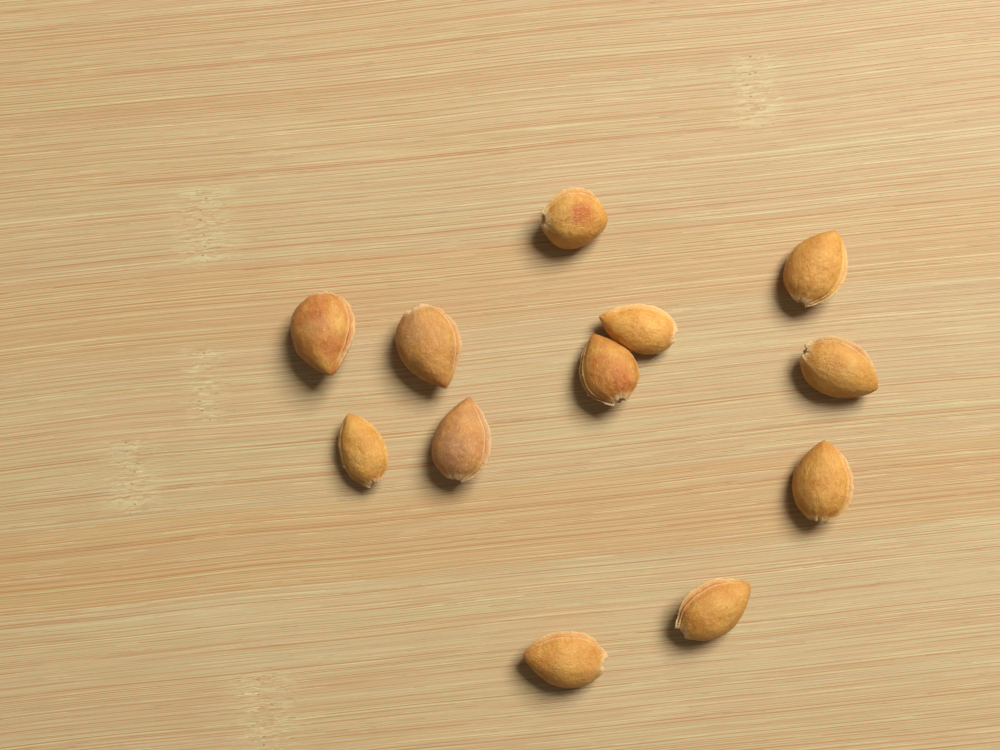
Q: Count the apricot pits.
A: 12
